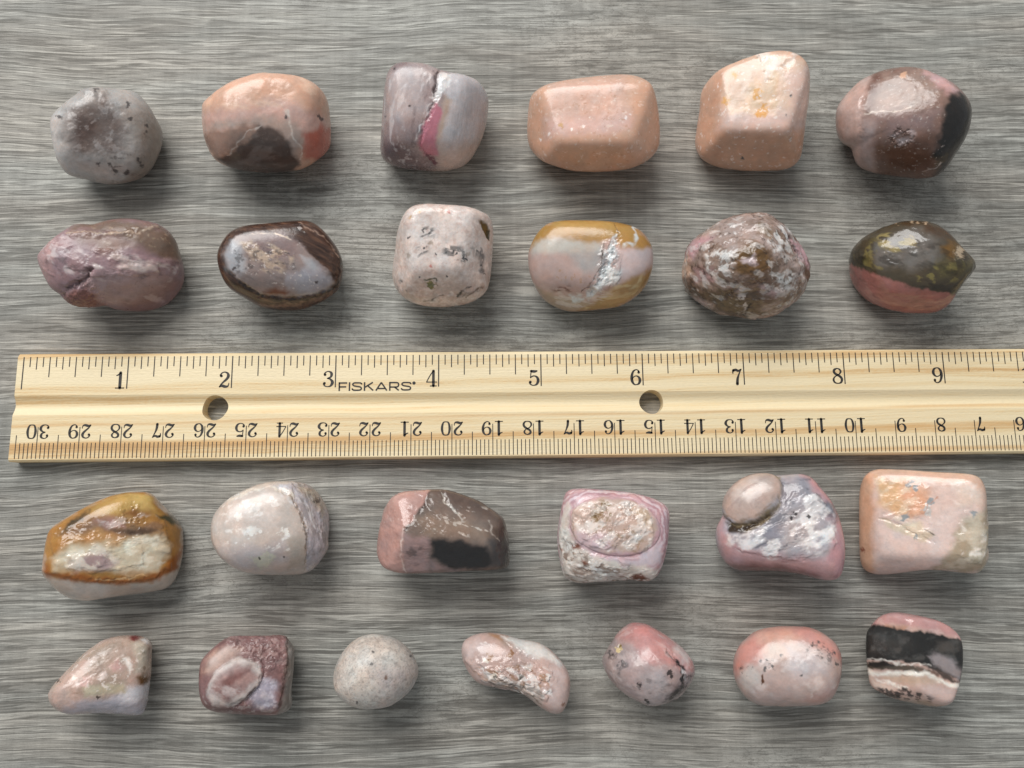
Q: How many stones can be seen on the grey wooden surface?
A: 25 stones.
